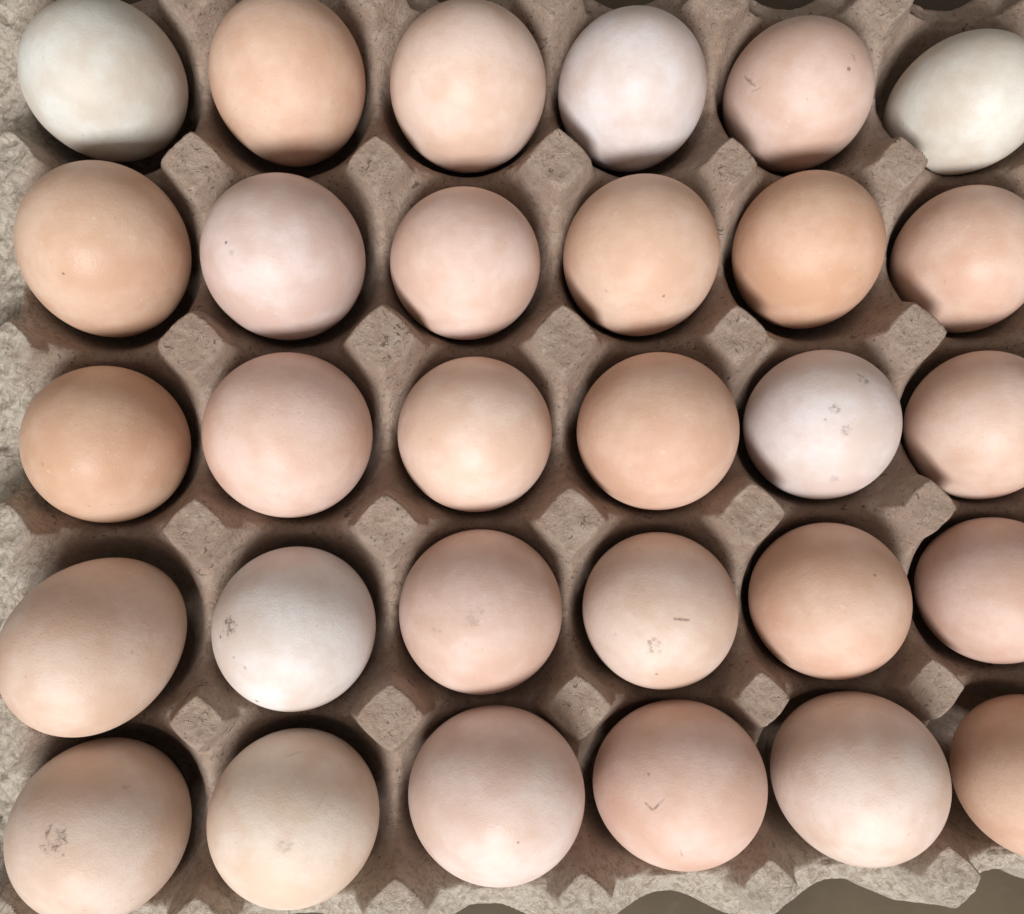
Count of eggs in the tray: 30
